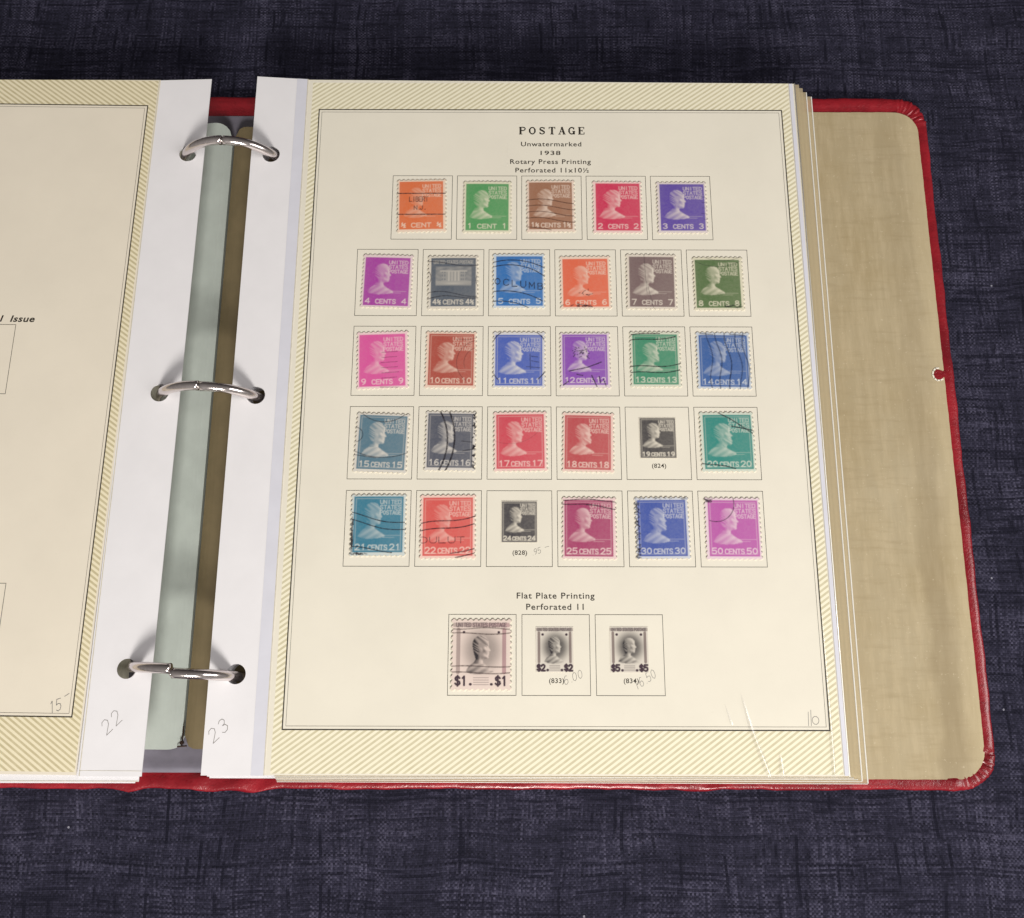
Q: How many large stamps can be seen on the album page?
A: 28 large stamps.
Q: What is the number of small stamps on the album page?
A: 4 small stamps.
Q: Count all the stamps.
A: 32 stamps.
